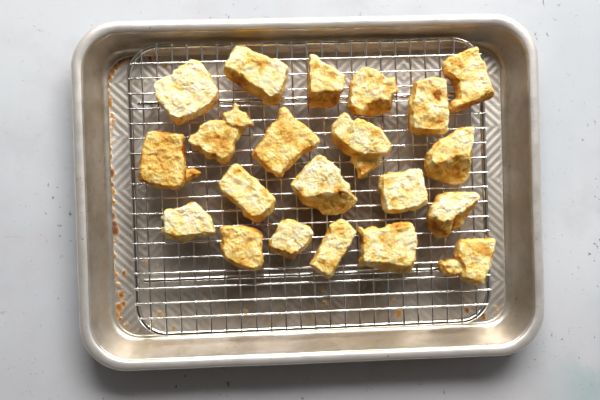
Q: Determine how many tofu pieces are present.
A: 21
